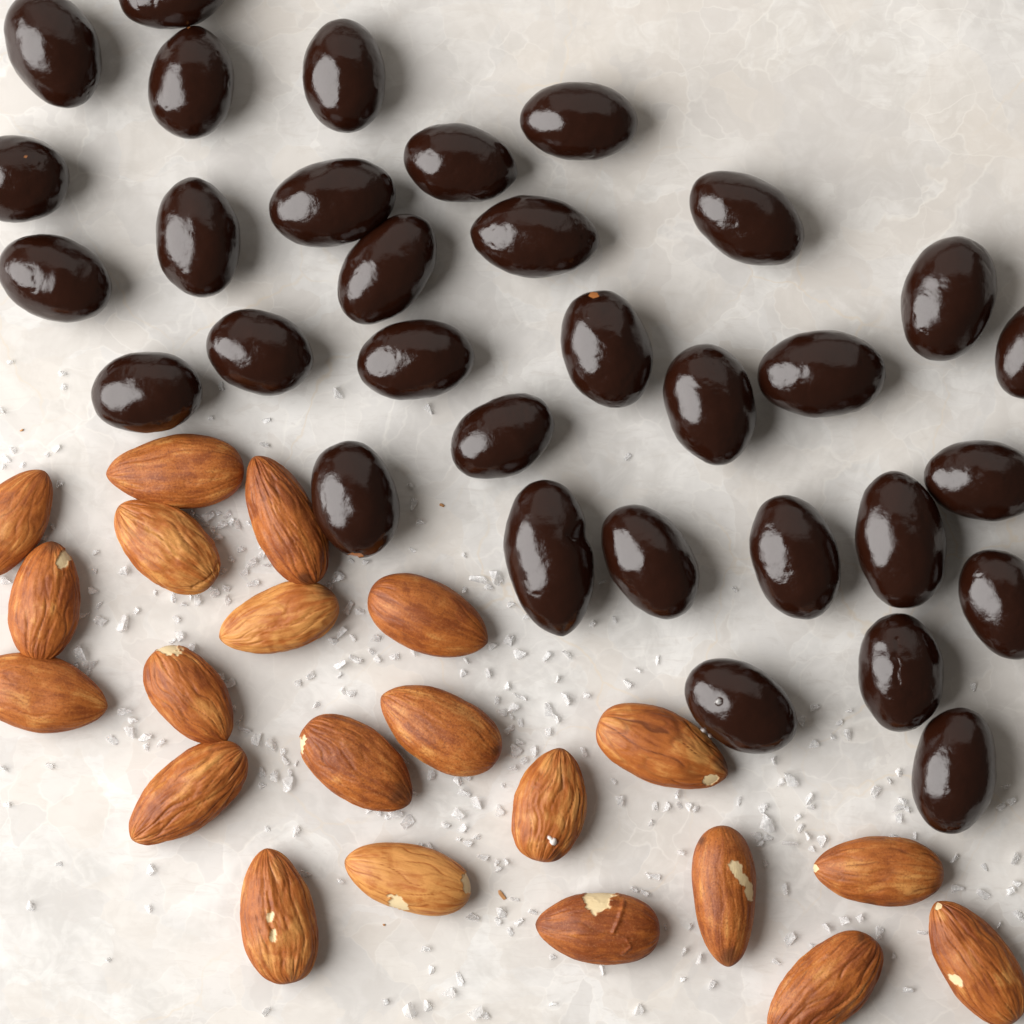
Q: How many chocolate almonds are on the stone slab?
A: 32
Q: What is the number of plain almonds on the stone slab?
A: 21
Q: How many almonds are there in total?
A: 53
